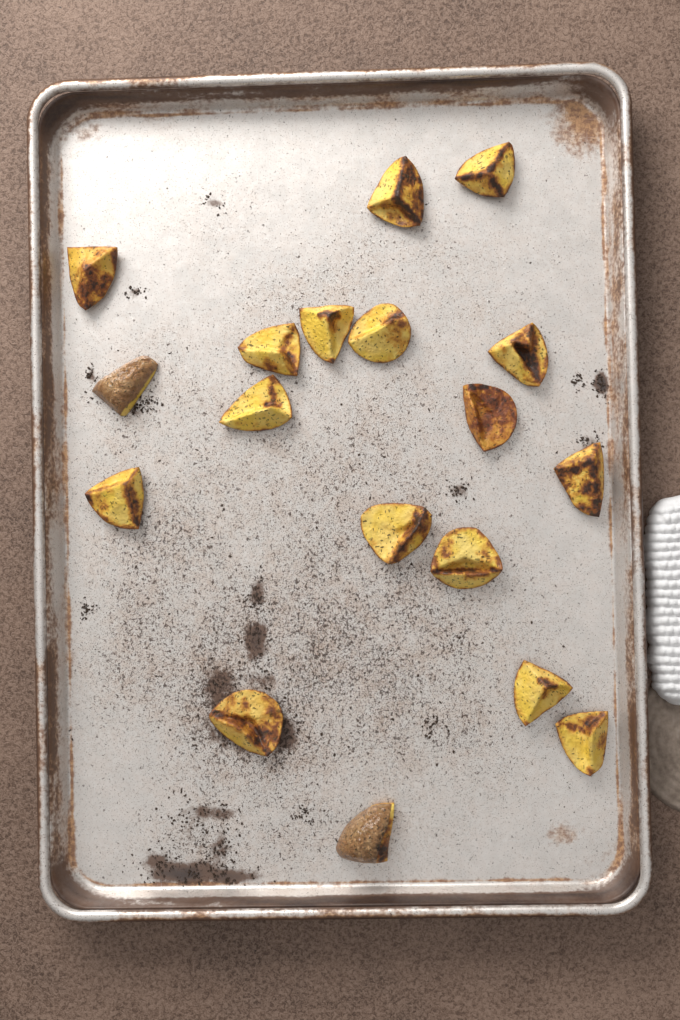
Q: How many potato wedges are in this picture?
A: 18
